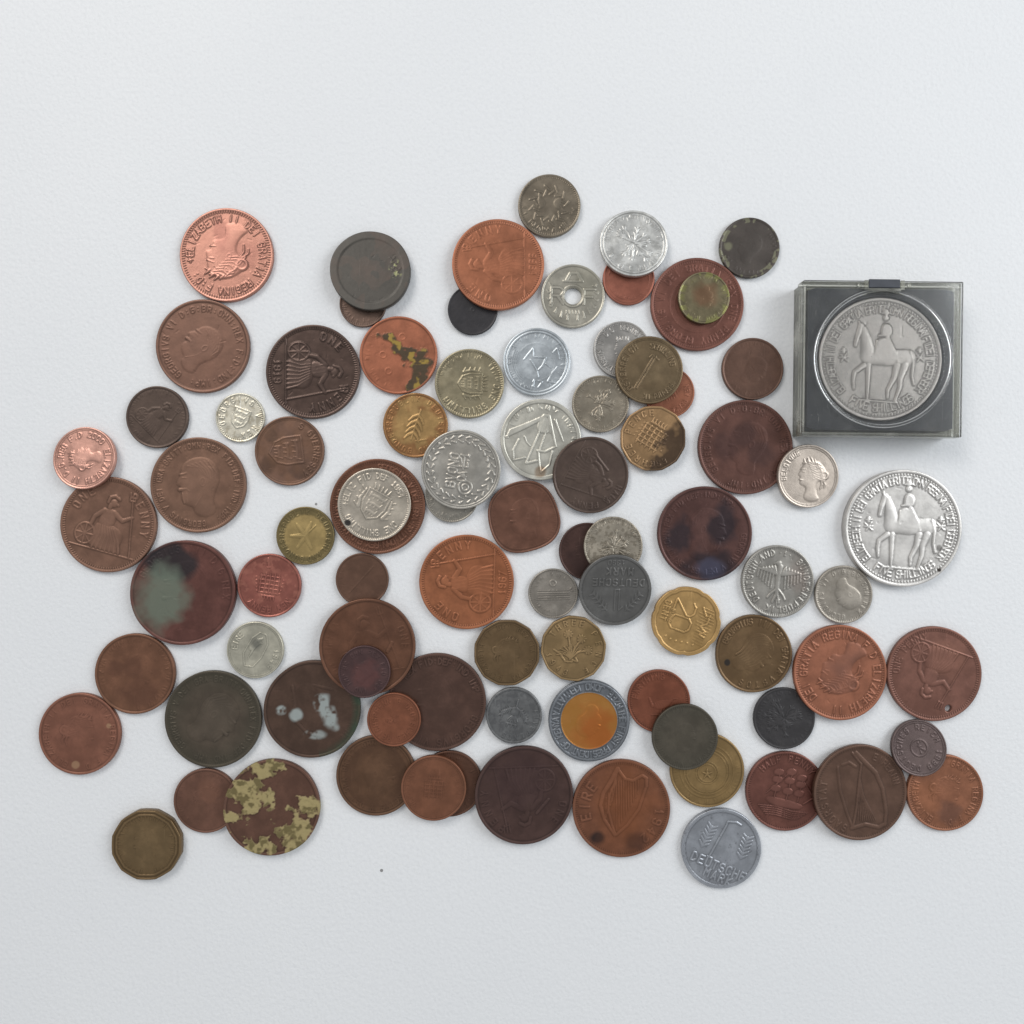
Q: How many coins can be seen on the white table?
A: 87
